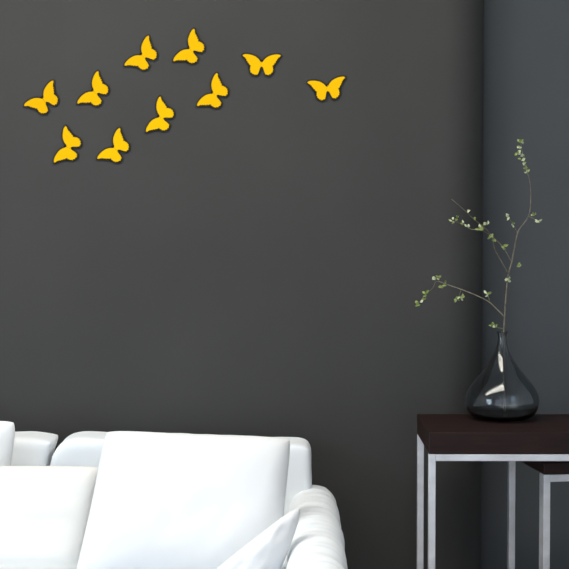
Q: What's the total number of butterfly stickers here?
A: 10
